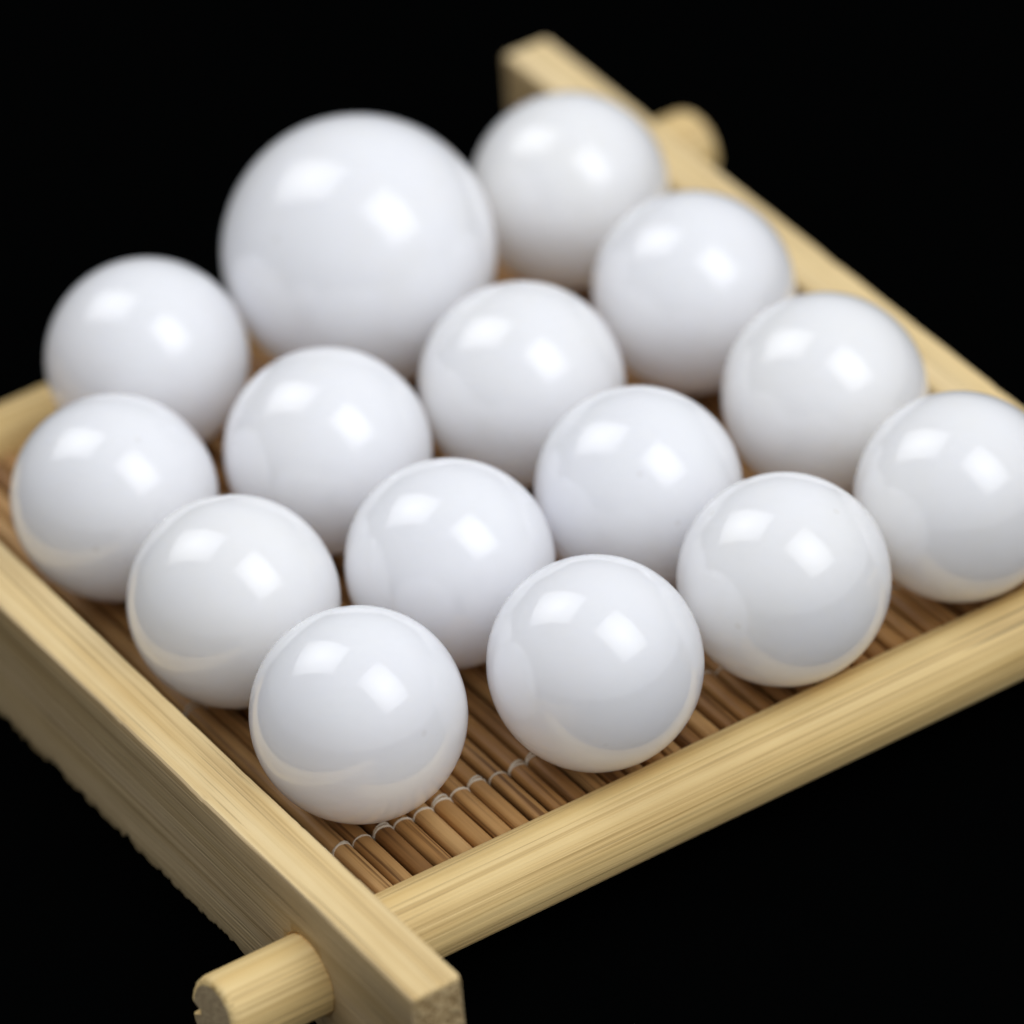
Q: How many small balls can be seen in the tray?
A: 14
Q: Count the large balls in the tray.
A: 1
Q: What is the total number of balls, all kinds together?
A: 15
